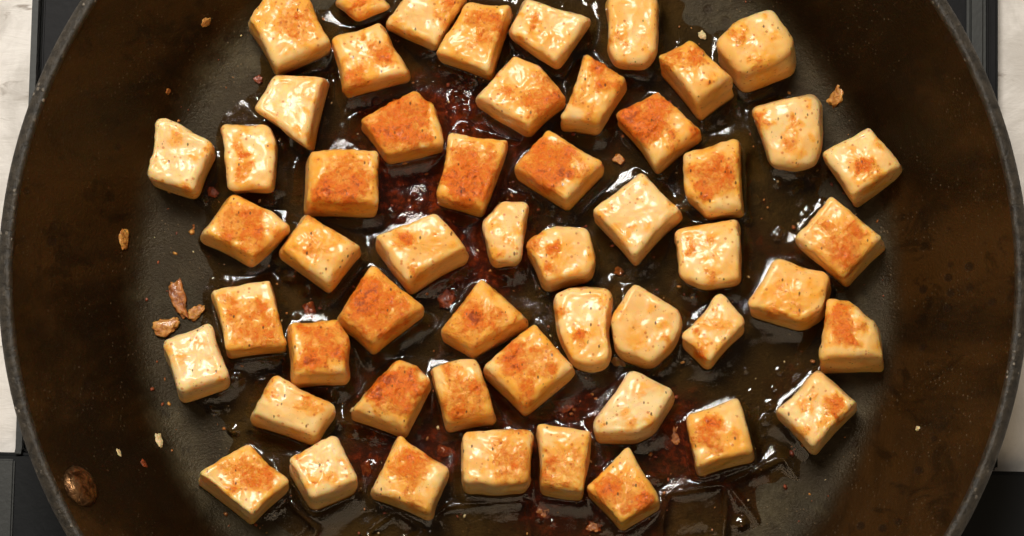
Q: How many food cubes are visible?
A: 53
